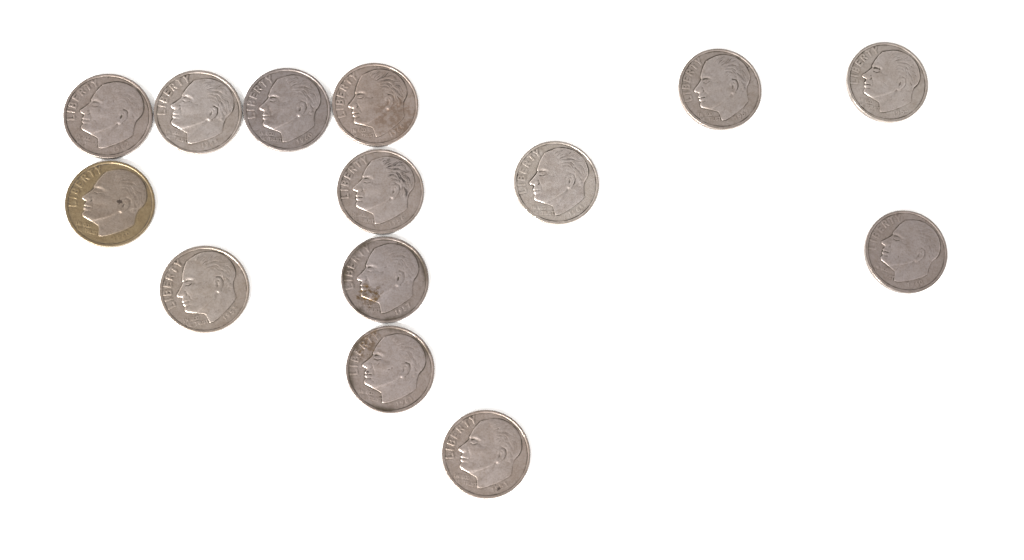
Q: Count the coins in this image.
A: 14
